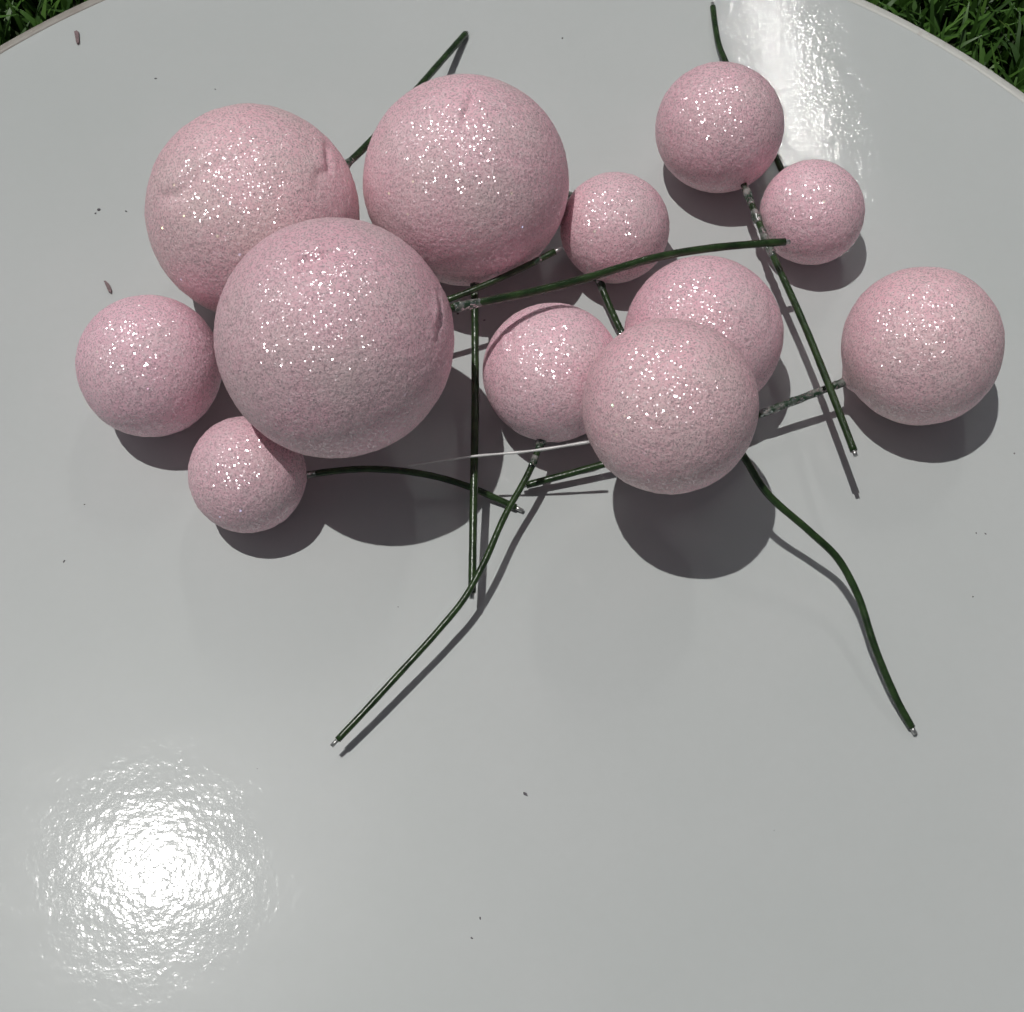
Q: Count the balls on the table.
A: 12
